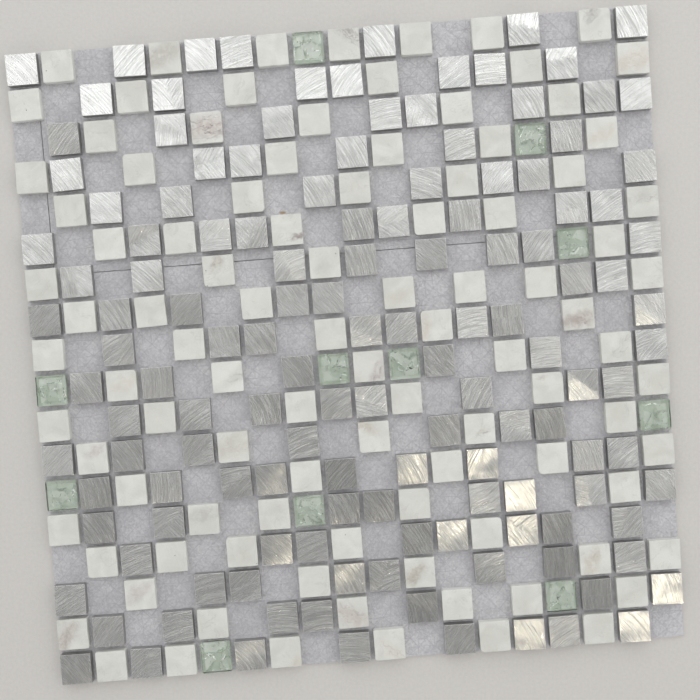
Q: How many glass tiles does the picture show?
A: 11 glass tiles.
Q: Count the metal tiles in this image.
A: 136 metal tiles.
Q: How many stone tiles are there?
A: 99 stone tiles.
